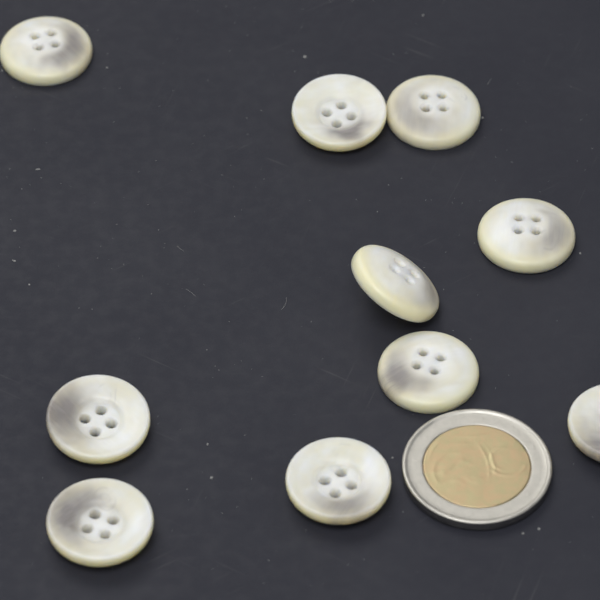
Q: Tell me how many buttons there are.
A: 10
